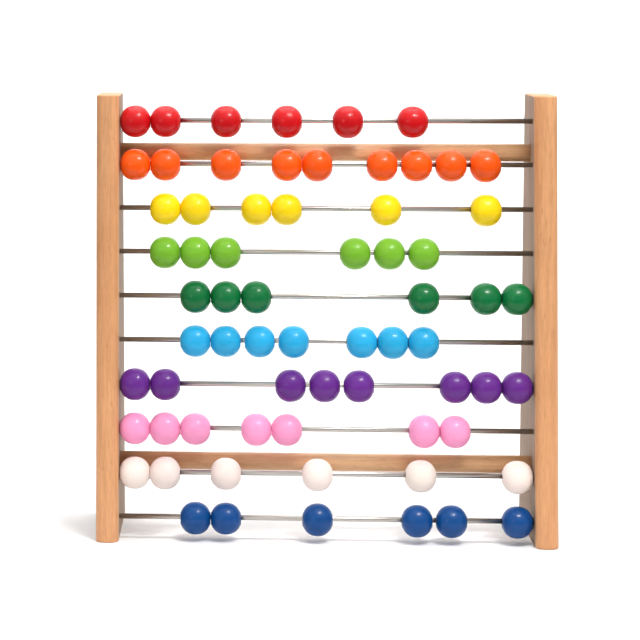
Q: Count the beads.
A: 67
